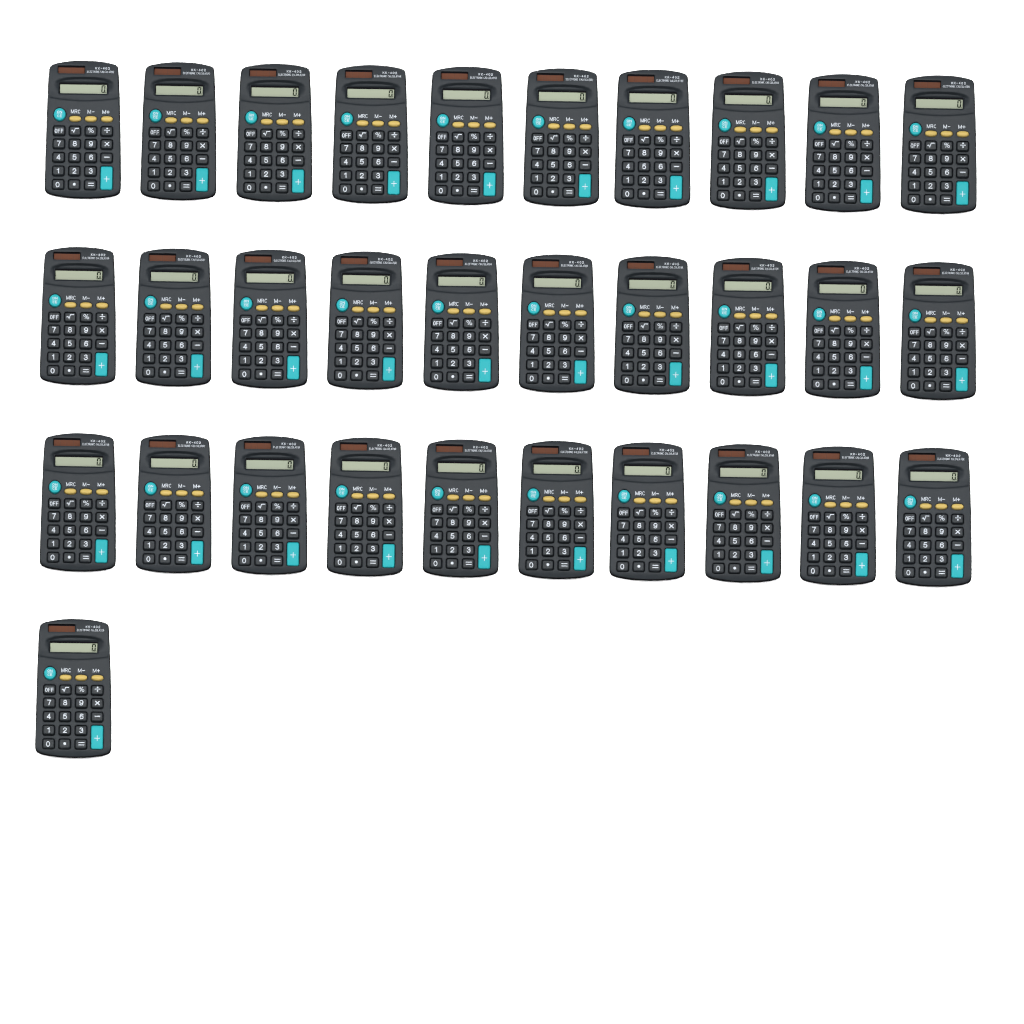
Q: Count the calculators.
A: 31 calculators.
